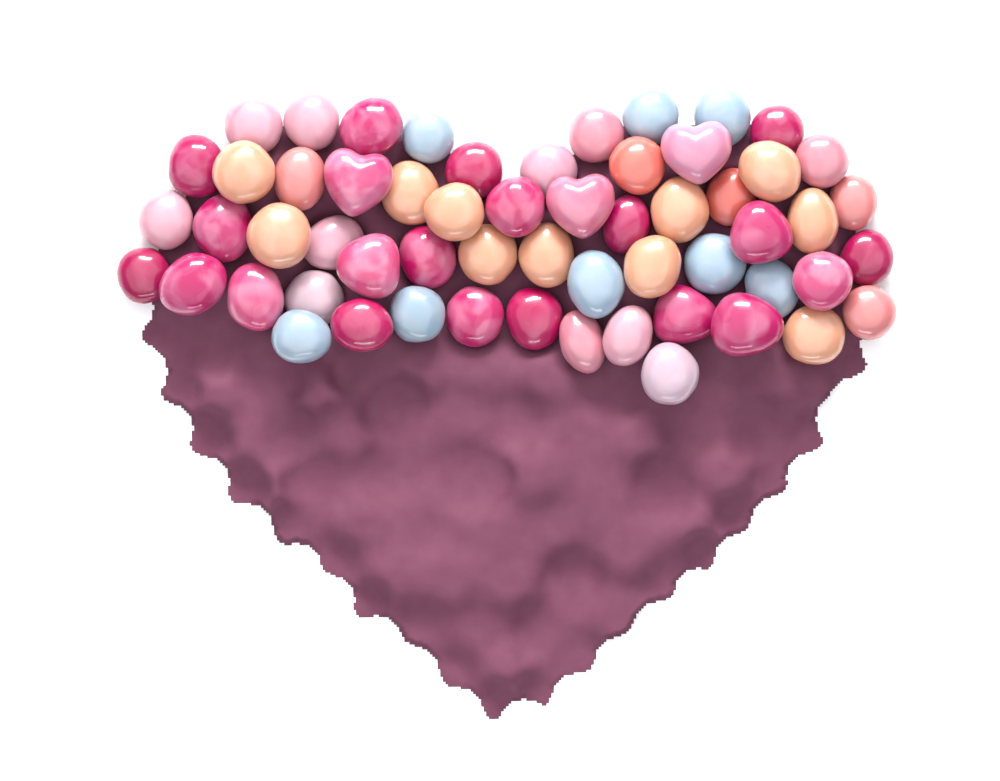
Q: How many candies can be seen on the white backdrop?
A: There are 58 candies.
